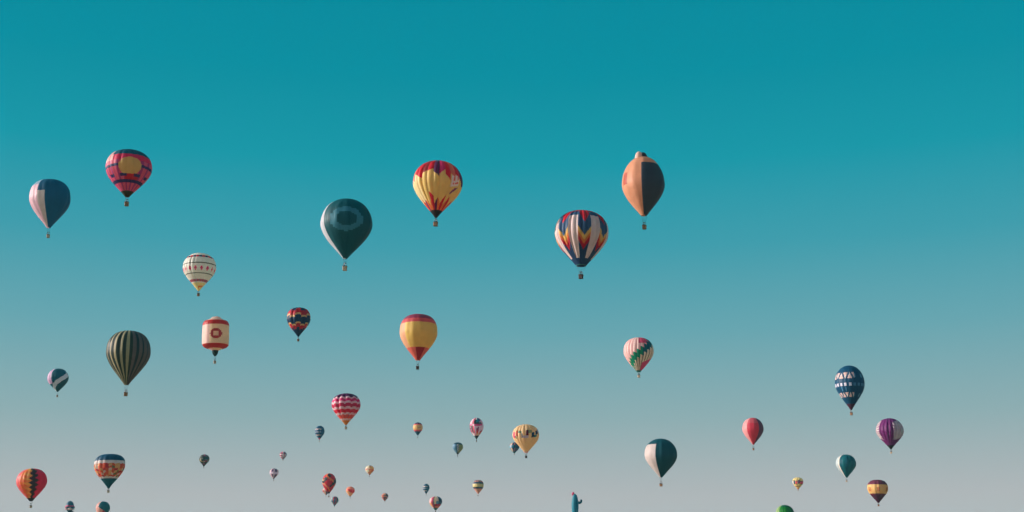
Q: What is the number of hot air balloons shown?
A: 45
